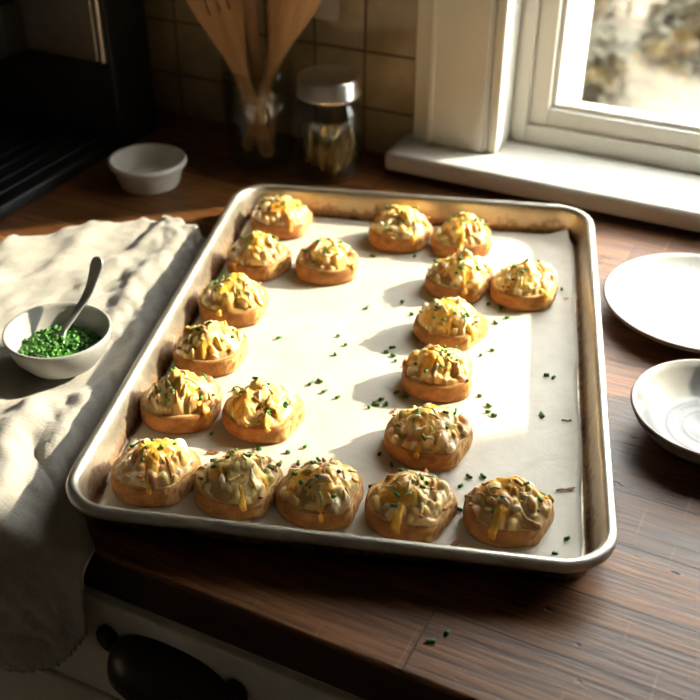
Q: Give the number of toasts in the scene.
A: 19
